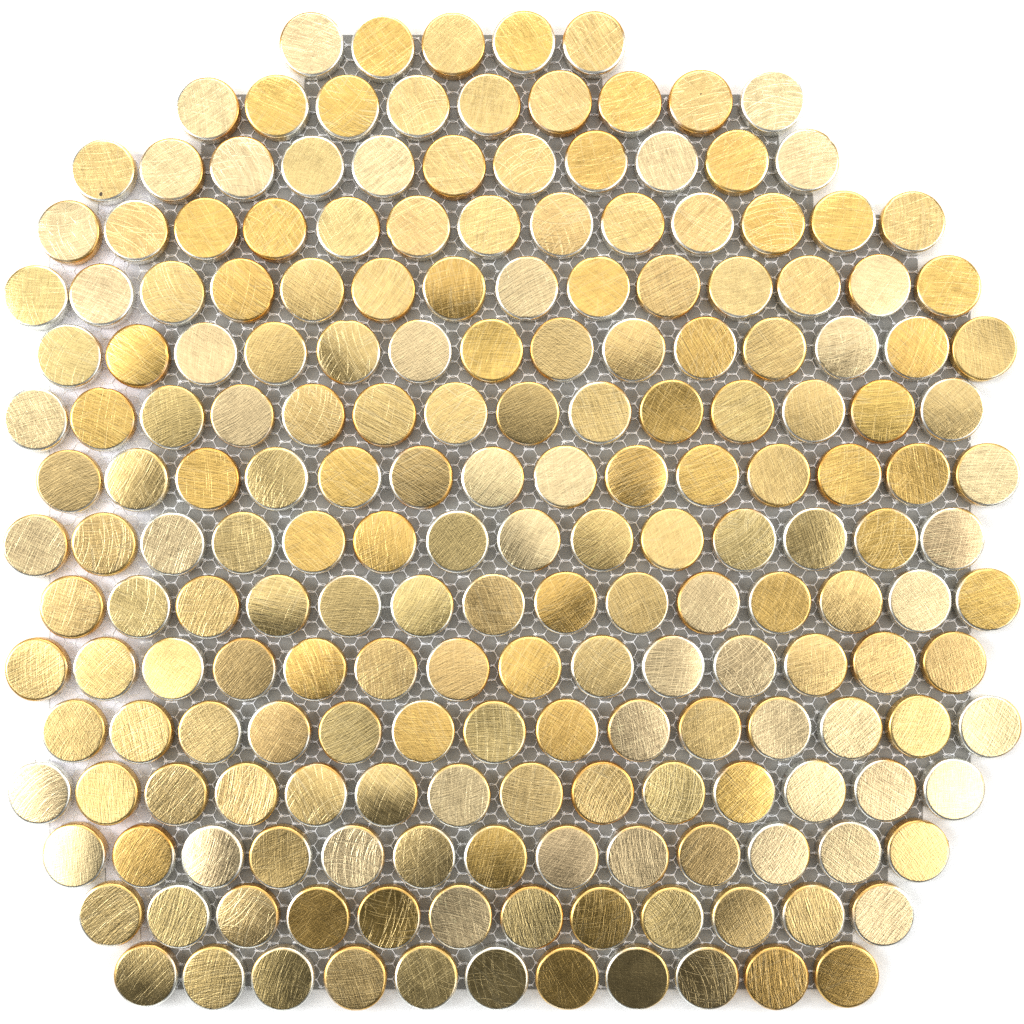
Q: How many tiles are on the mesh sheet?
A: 200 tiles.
